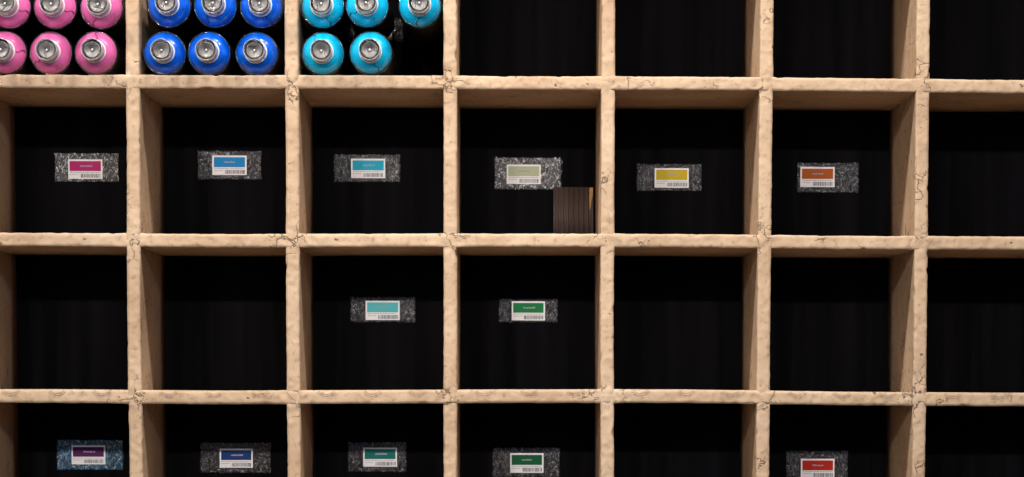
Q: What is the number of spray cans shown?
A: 17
